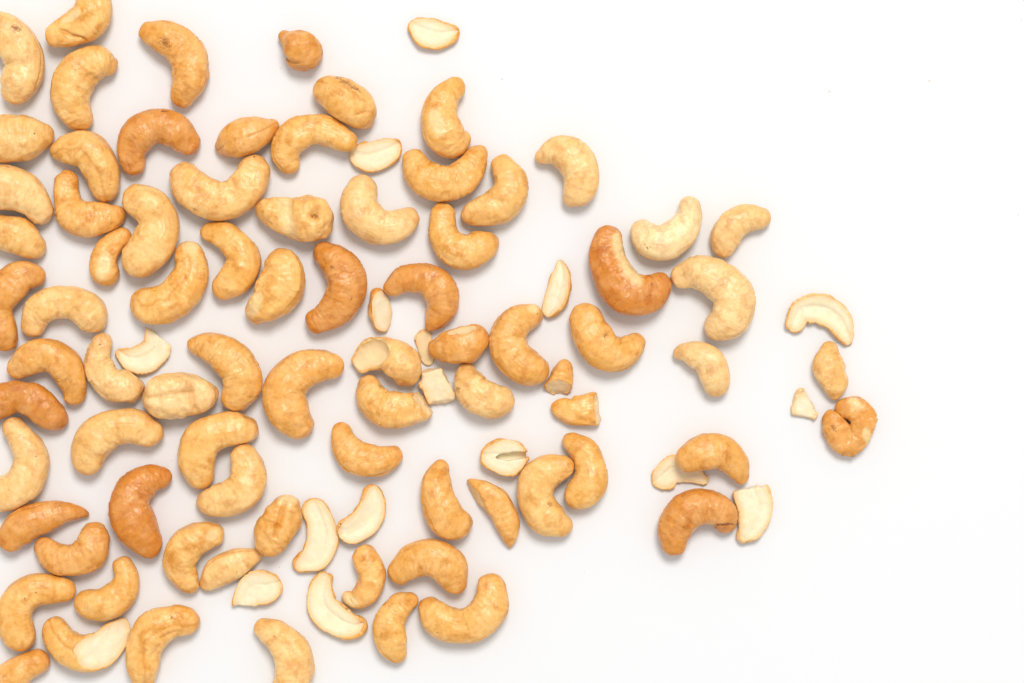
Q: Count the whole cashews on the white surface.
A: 70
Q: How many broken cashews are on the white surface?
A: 25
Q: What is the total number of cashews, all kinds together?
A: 95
